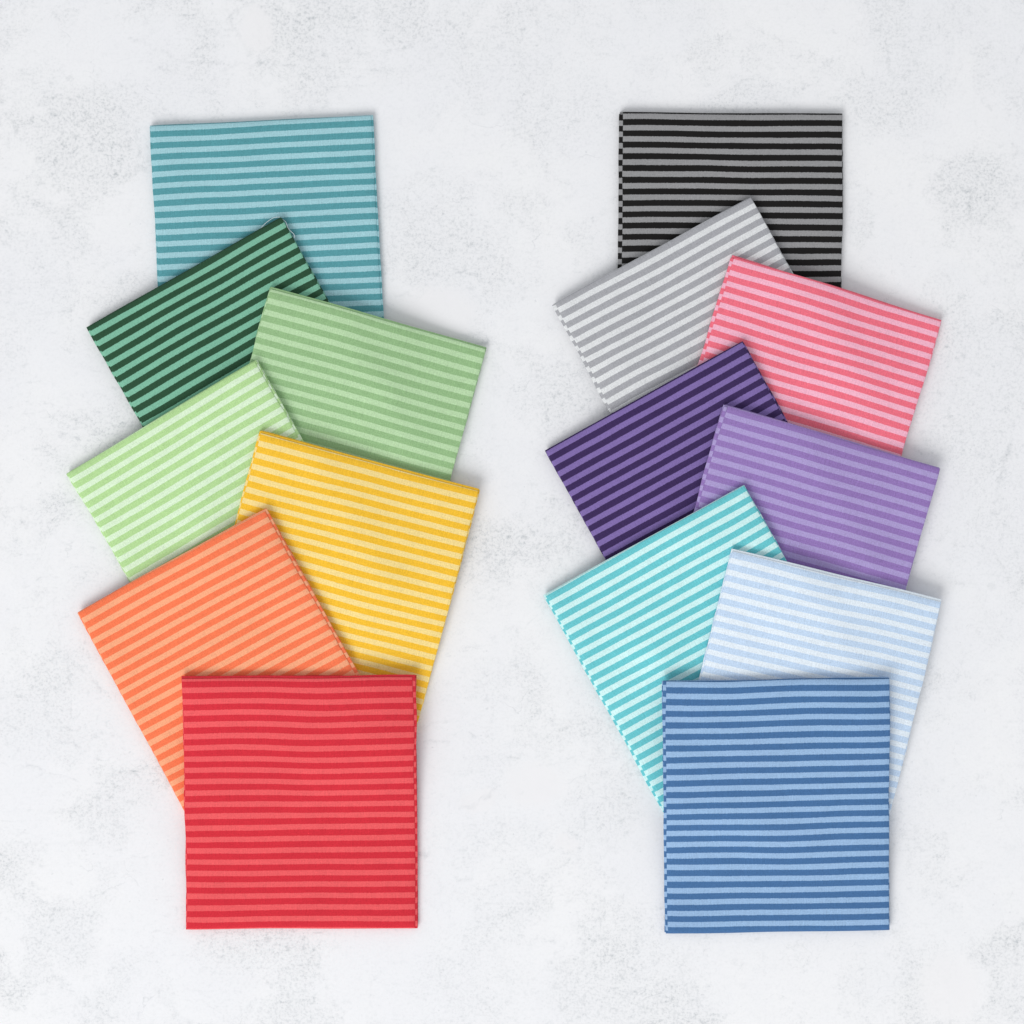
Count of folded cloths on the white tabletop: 15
